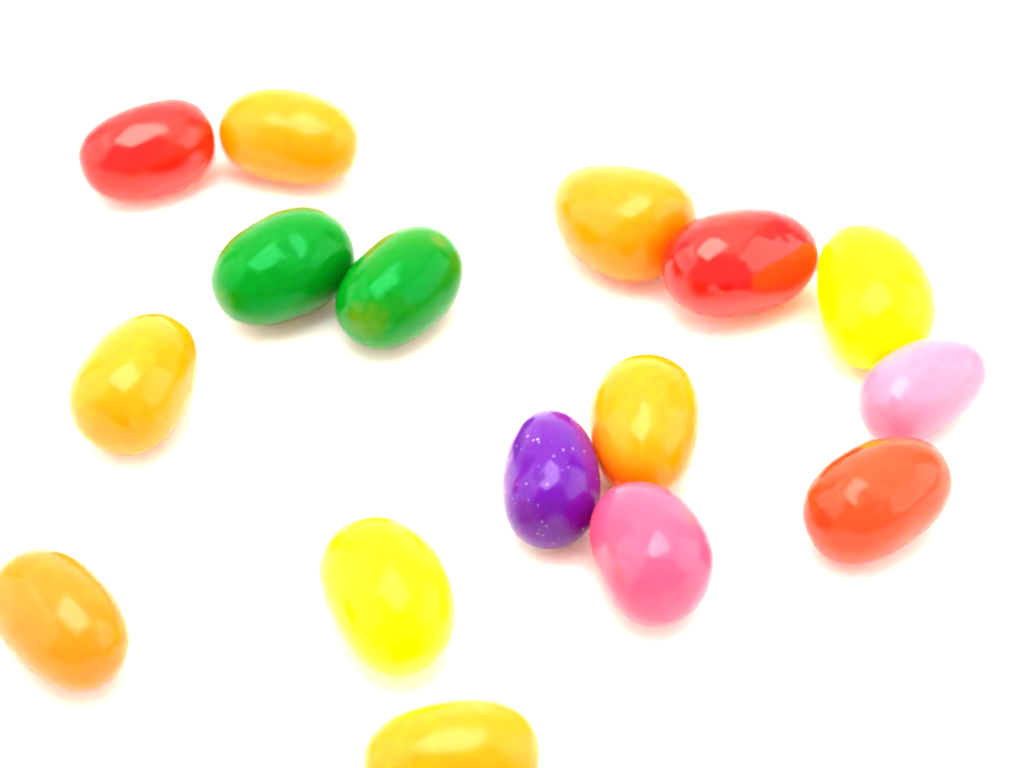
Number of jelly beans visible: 16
